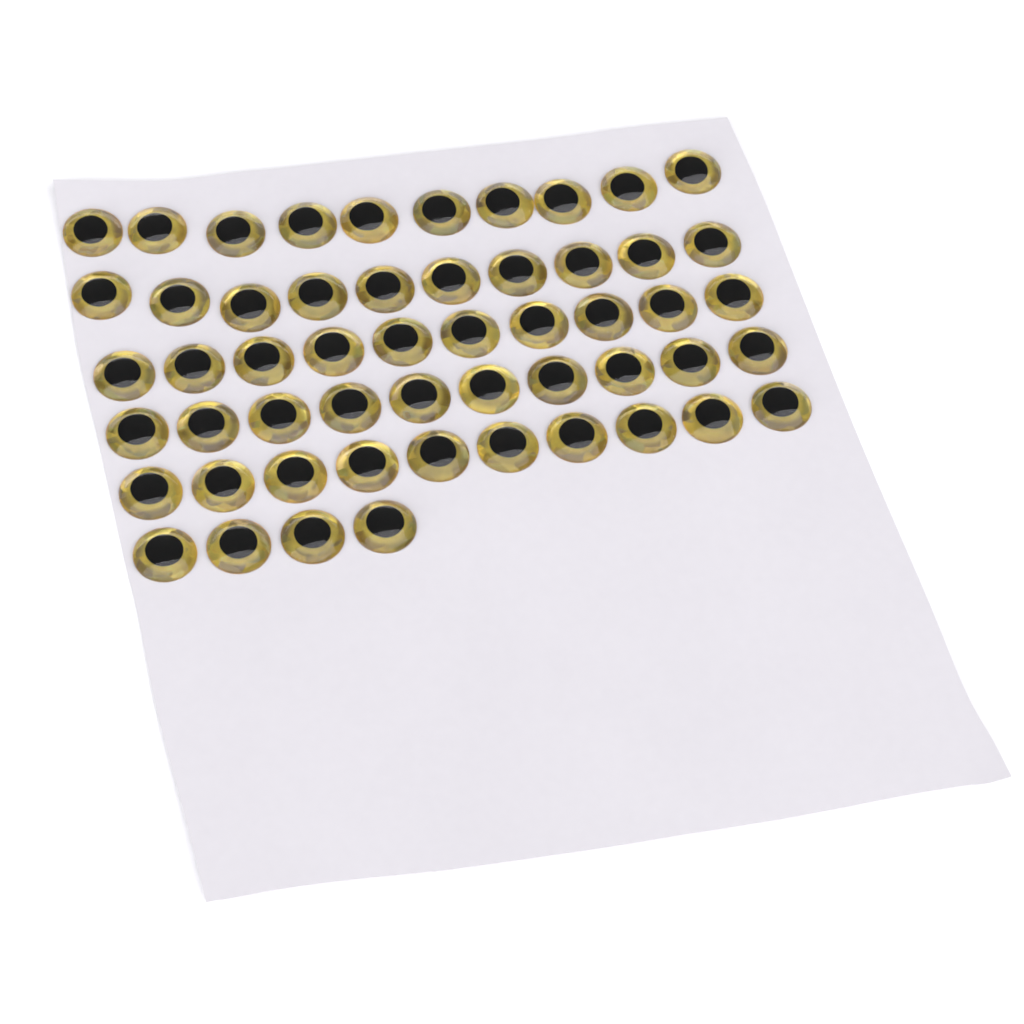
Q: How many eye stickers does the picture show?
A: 54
